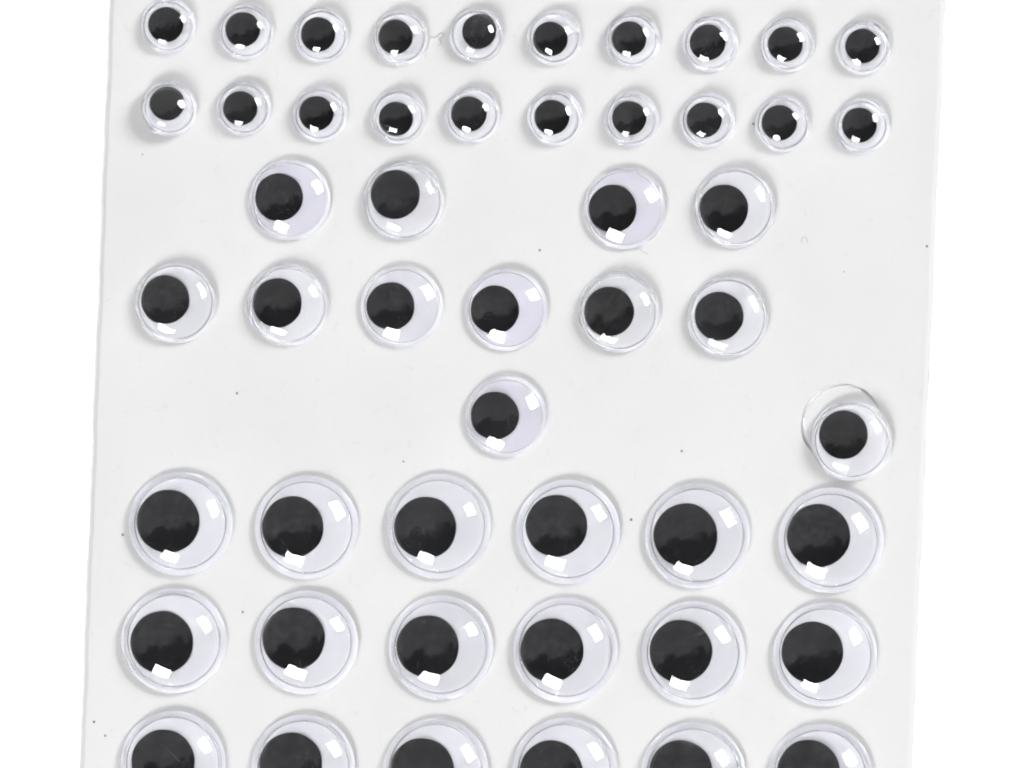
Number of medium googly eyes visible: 12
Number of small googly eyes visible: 20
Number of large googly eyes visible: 18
